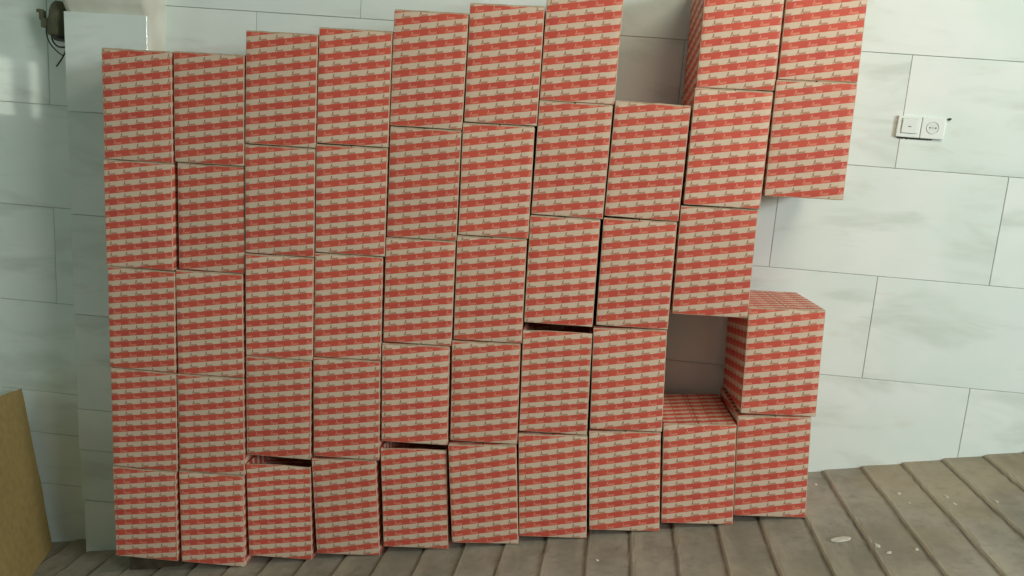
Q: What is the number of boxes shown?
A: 47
